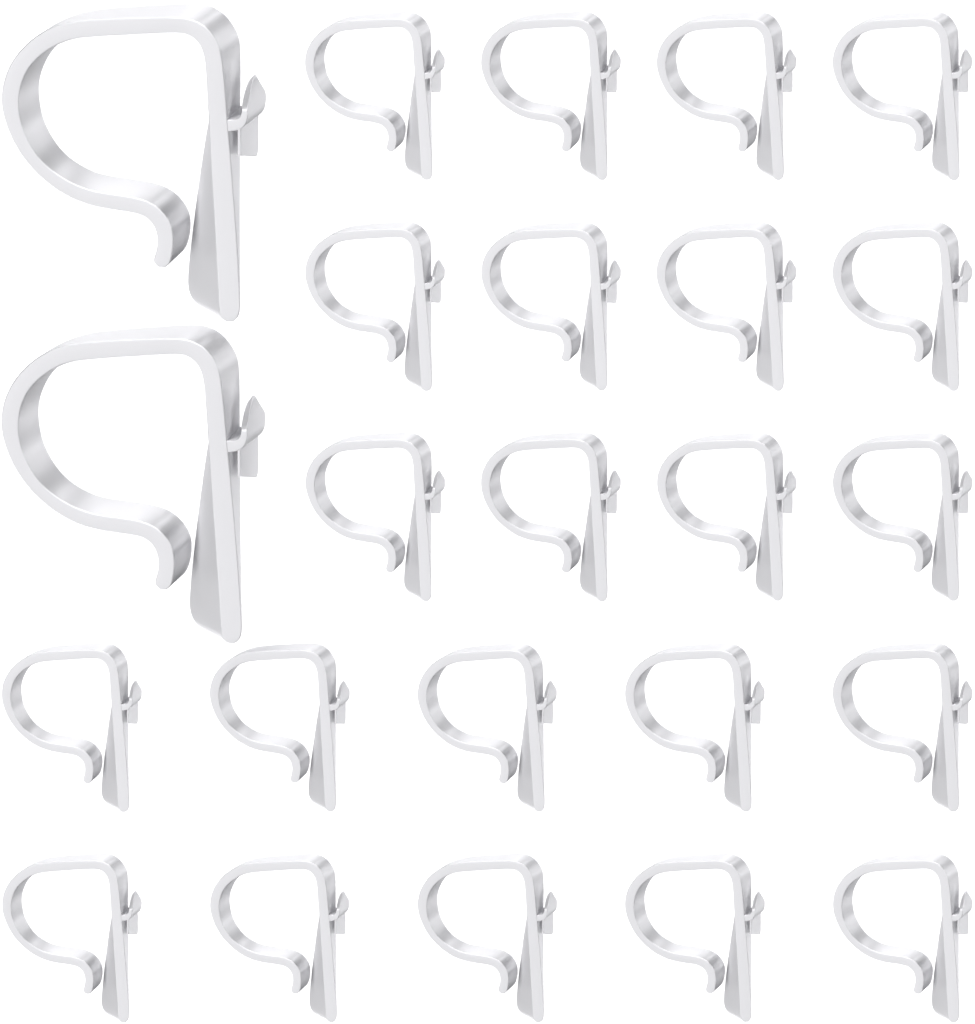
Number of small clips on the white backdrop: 22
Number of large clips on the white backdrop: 2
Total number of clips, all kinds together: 24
